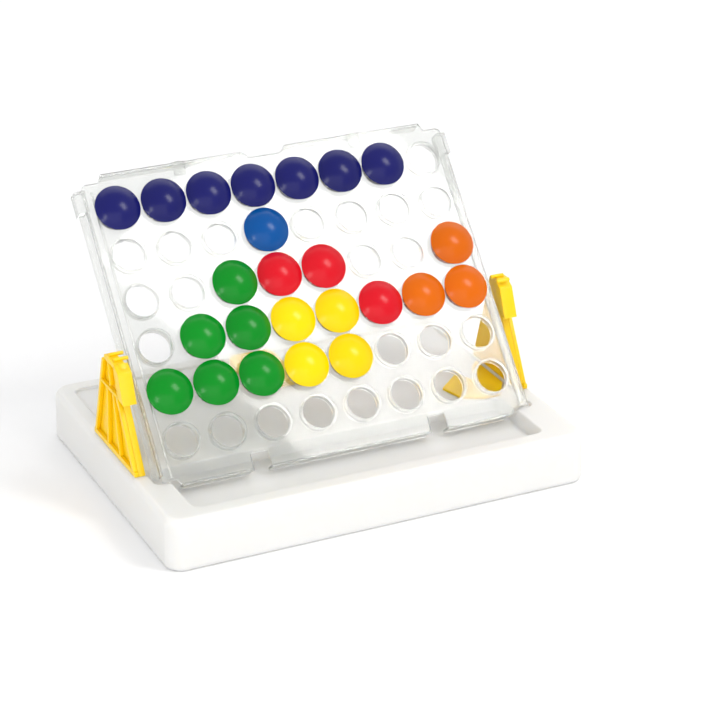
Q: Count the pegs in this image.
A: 24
